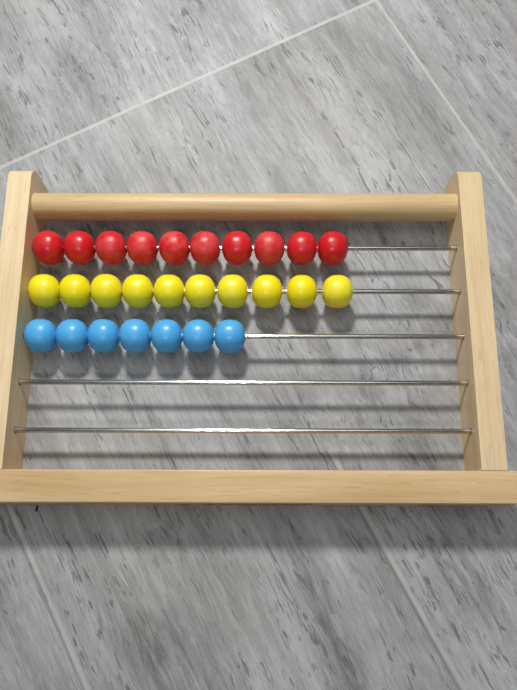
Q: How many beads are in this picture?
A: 27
